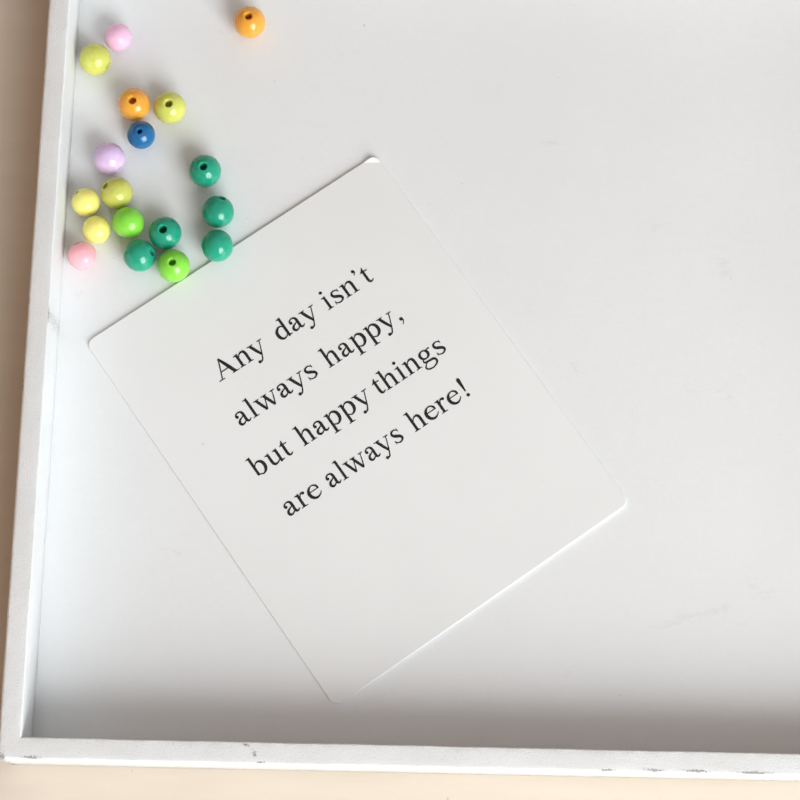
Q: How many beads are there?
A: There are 18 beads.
